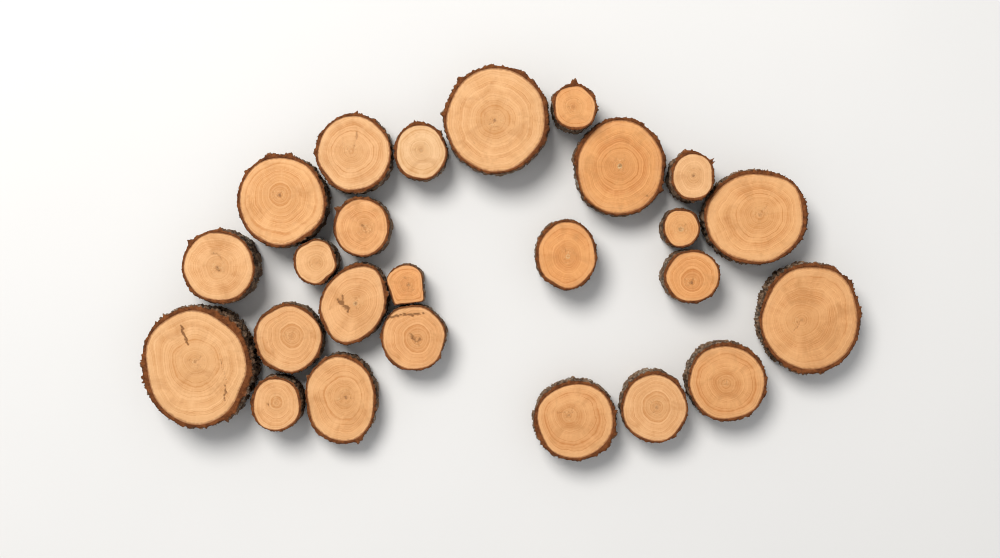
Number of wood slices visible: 25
